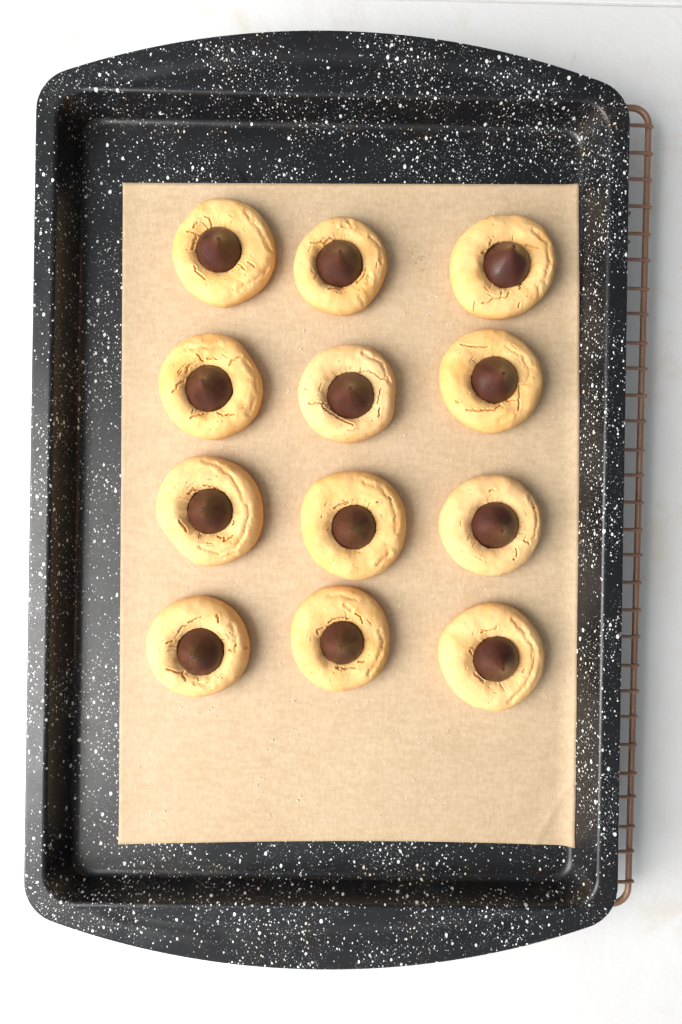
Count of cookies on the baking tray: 12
